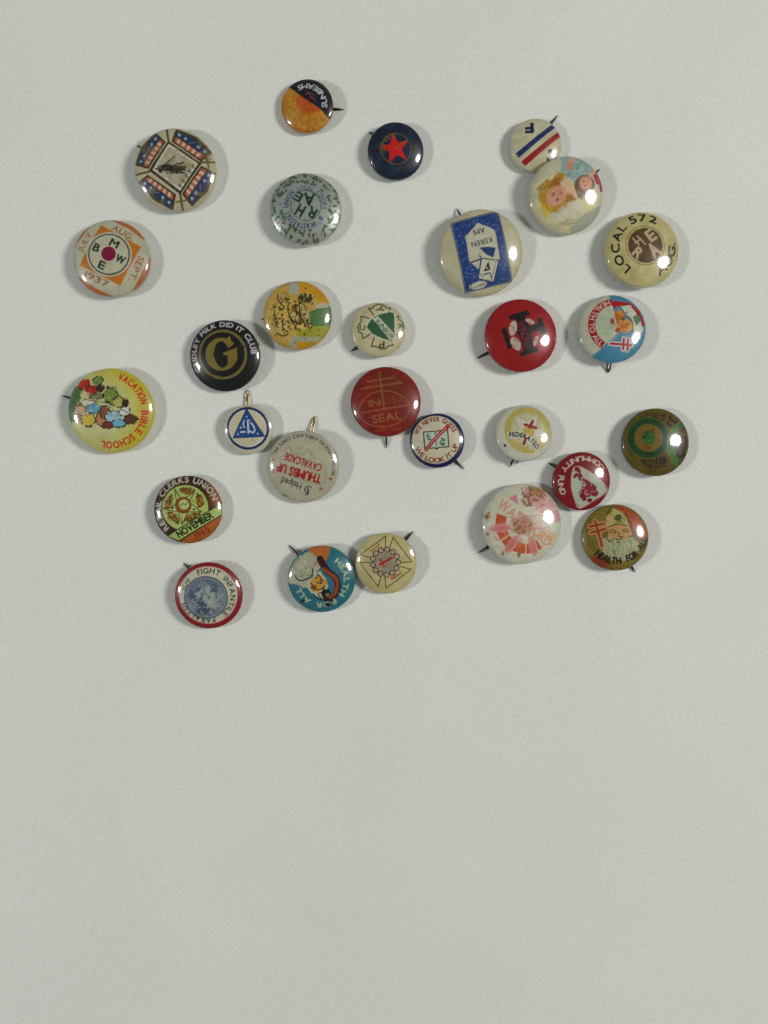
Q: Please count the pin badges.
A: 28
